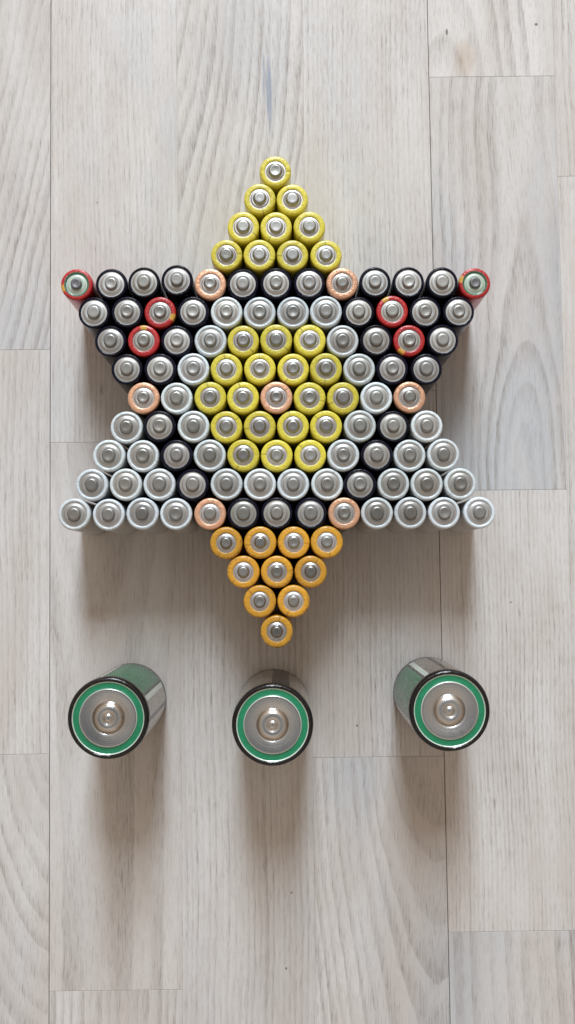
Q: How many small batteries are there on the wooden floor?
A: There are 121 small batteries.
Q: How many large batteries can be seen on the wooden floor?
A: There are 3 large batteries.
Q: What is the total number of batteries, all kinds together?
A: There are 124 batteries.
